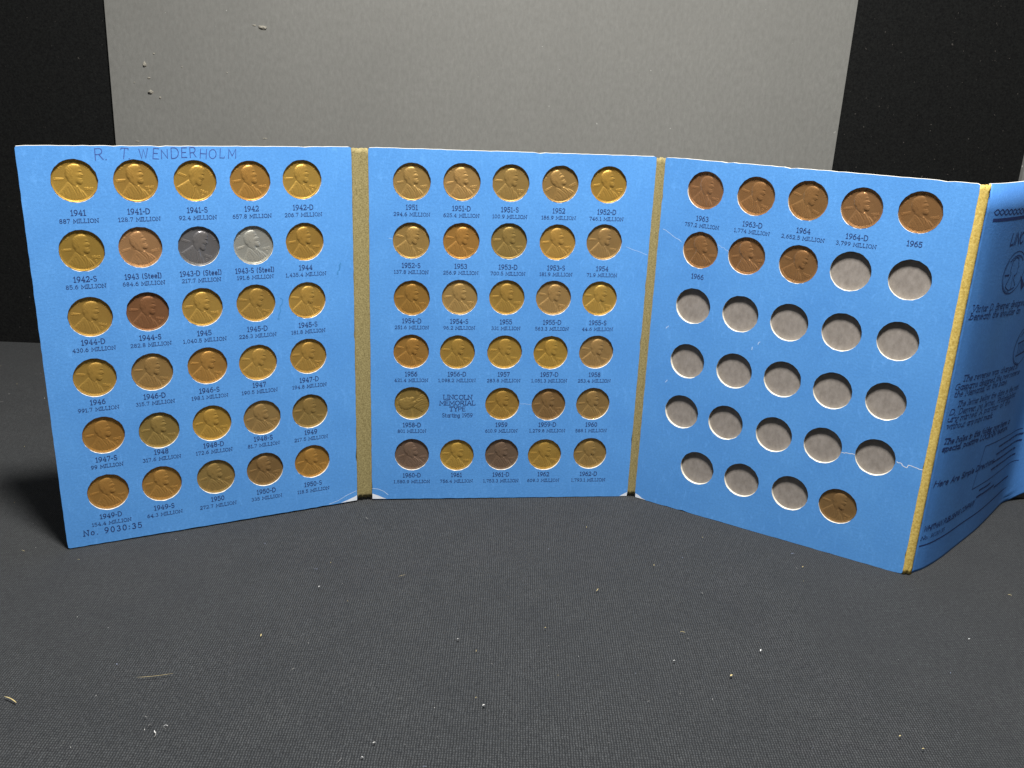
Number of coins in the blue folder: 68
